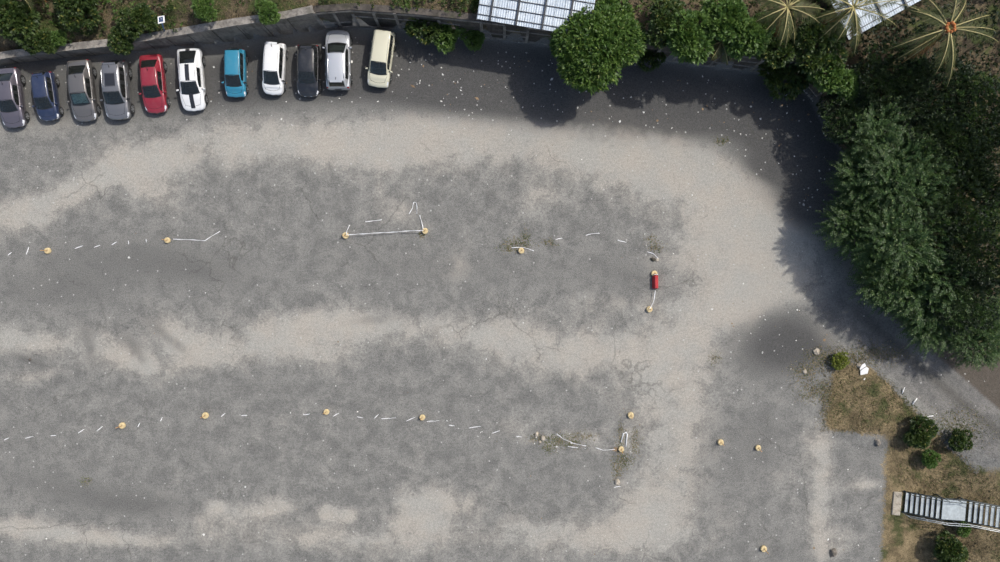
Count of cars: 11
